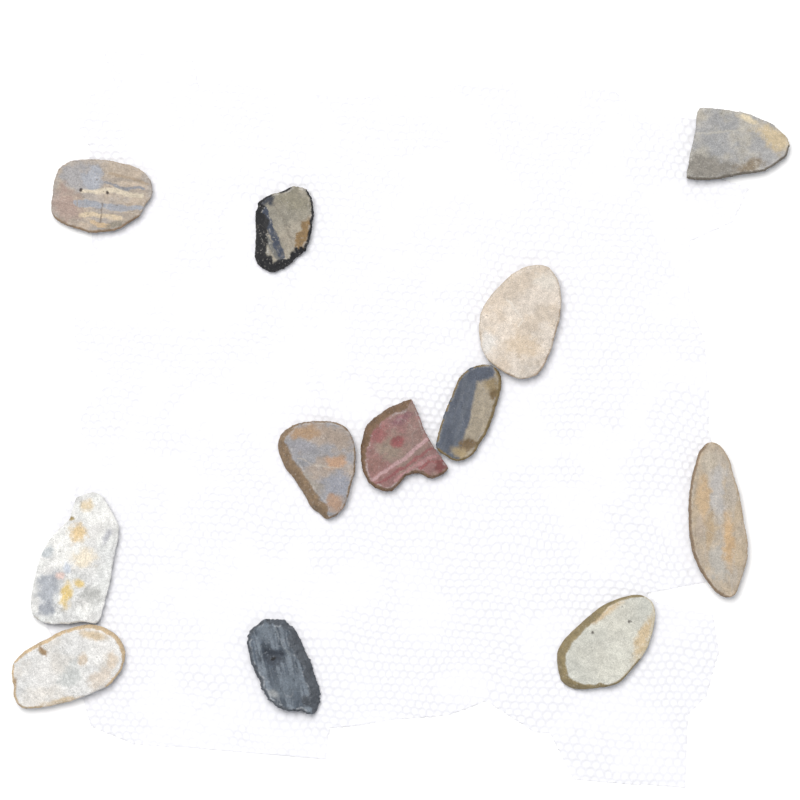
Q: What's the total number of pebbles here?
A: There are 12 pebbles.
